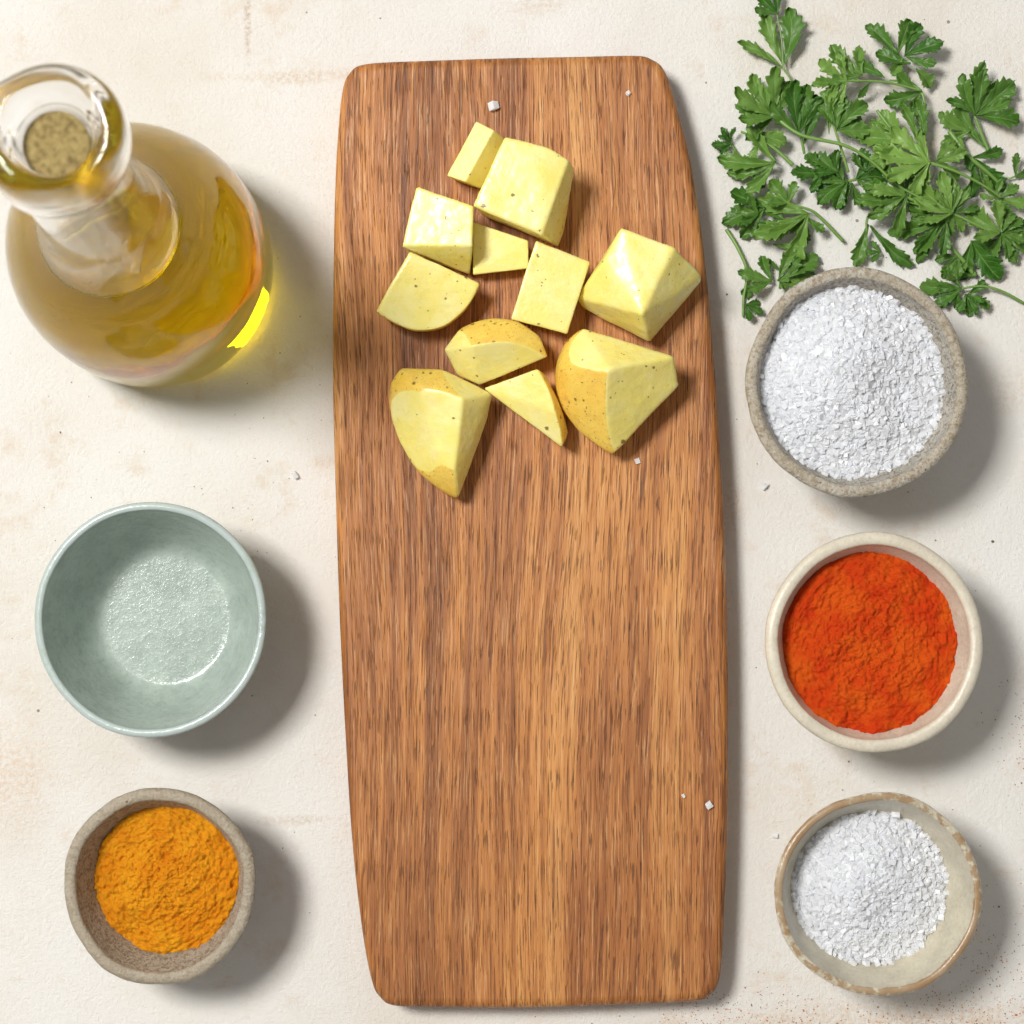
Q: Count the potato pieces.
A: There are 11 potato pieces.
